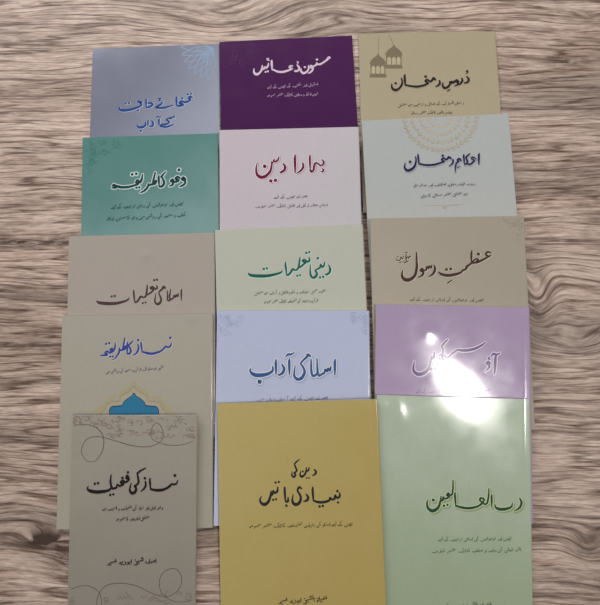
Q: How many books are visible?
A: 15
